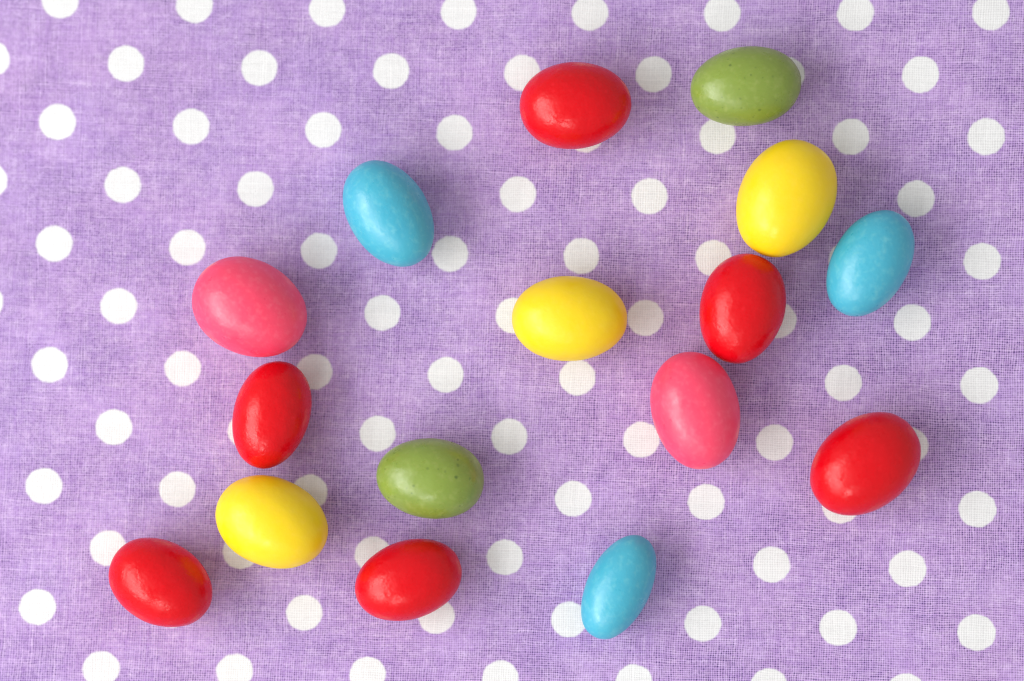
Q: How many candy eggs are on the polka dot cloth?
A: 16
